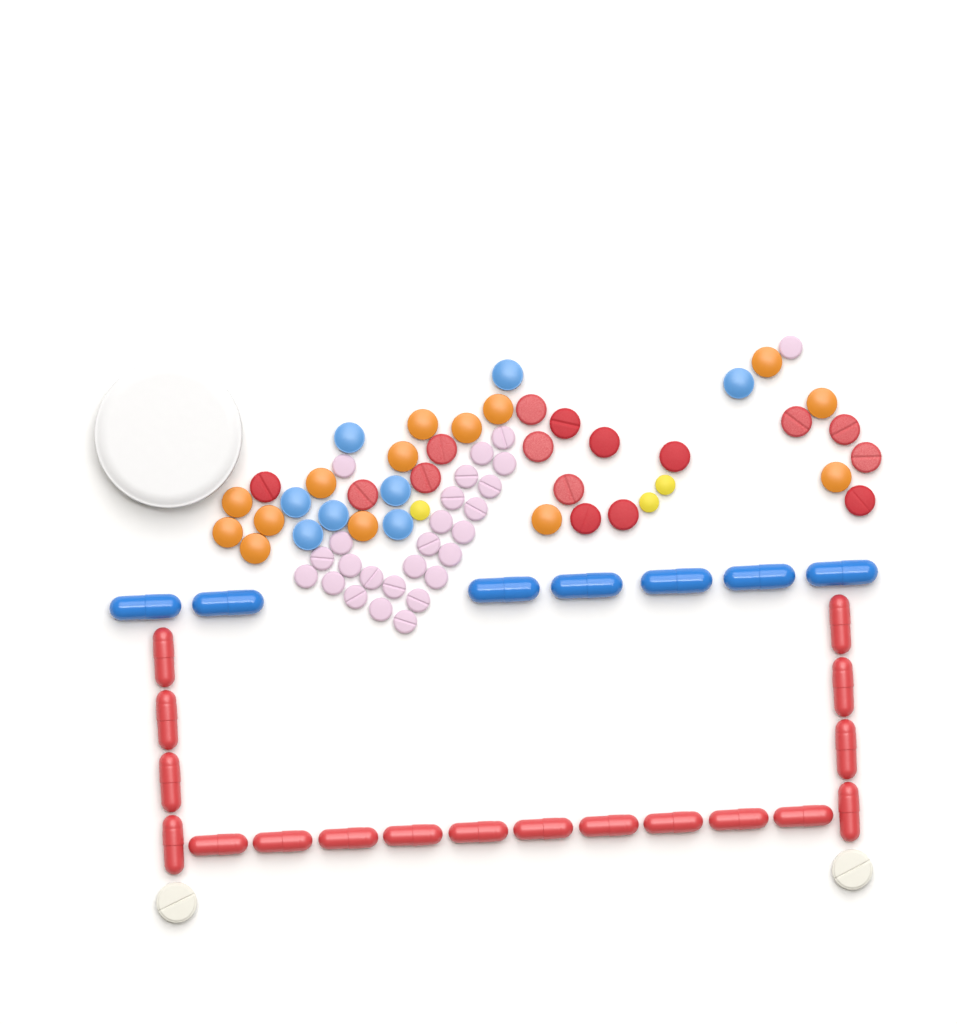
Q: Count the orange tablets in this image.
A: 14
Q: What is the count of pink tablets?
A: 26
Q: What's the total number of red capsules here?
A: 18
